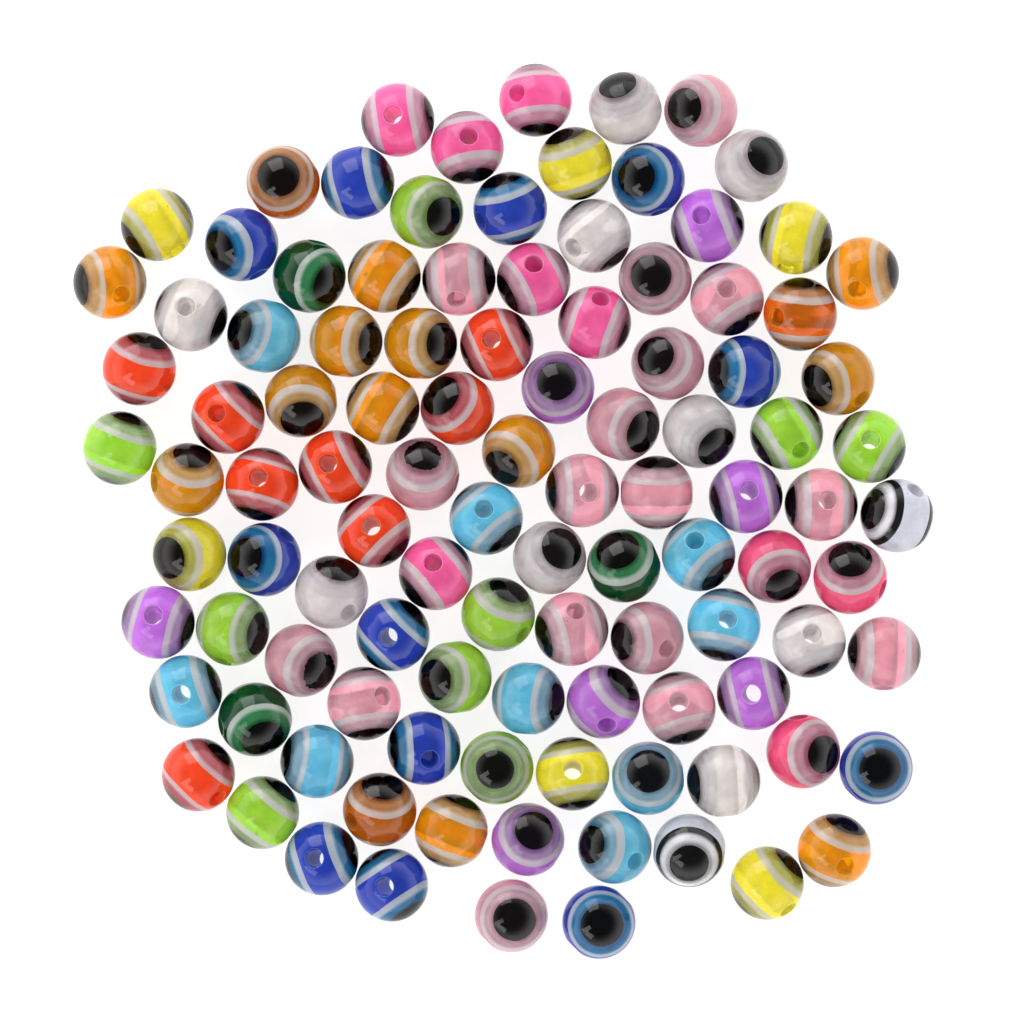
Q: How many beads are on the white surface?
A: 106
